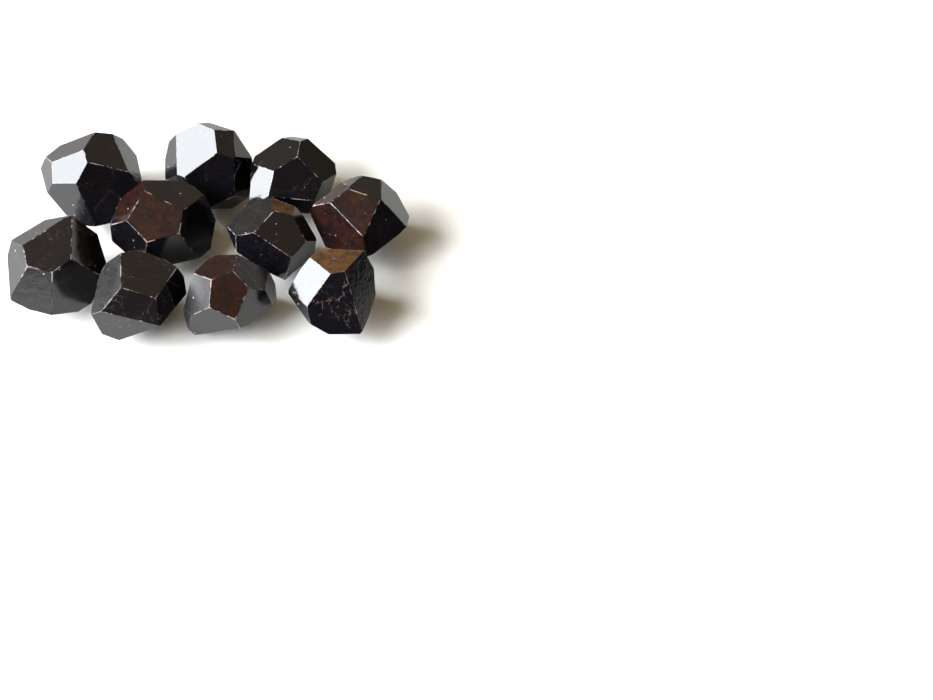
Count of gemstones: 10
